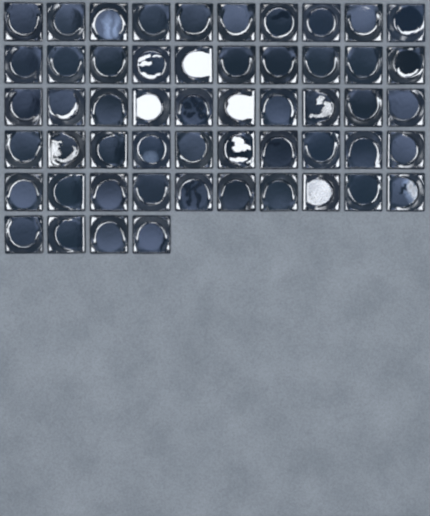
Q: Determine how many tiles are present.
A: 54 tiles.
